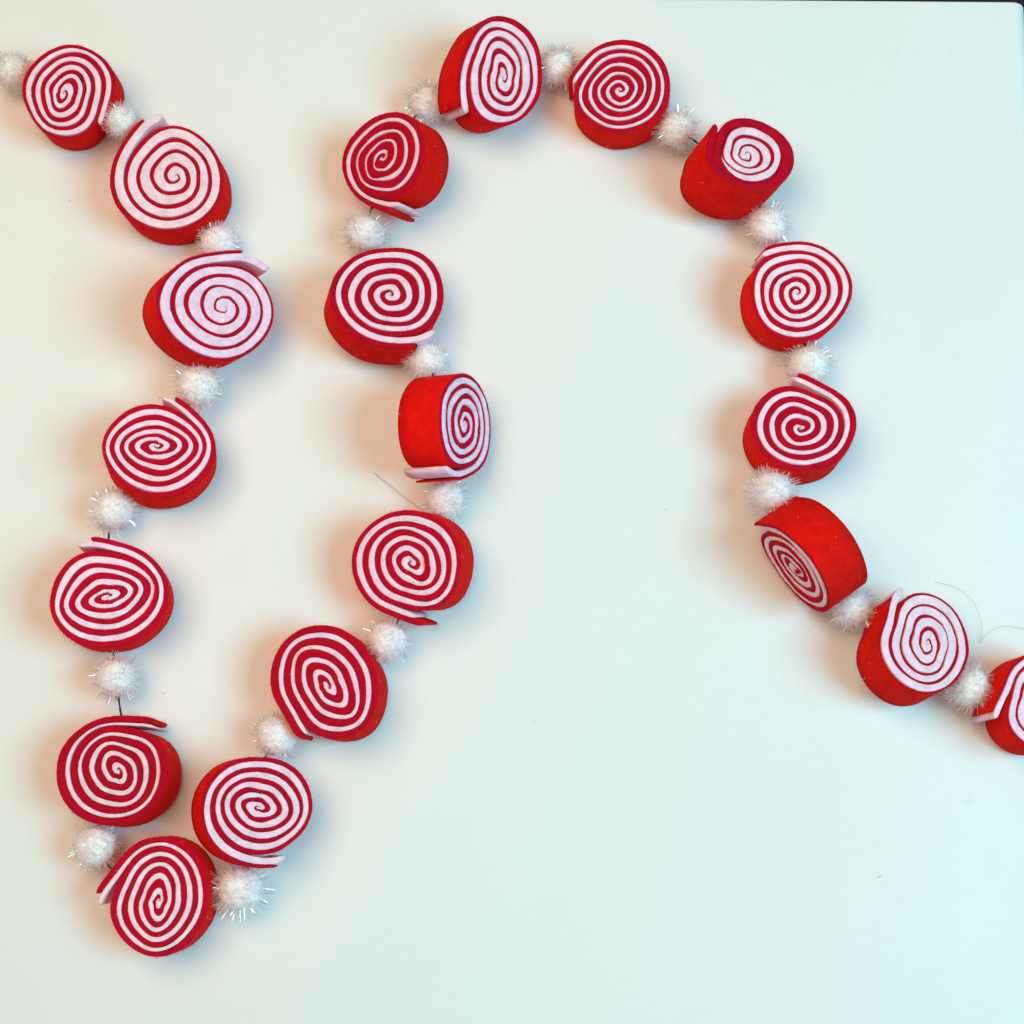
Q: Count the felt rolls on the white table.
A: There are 21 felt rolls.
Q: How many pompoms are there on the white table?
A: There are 21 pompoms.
